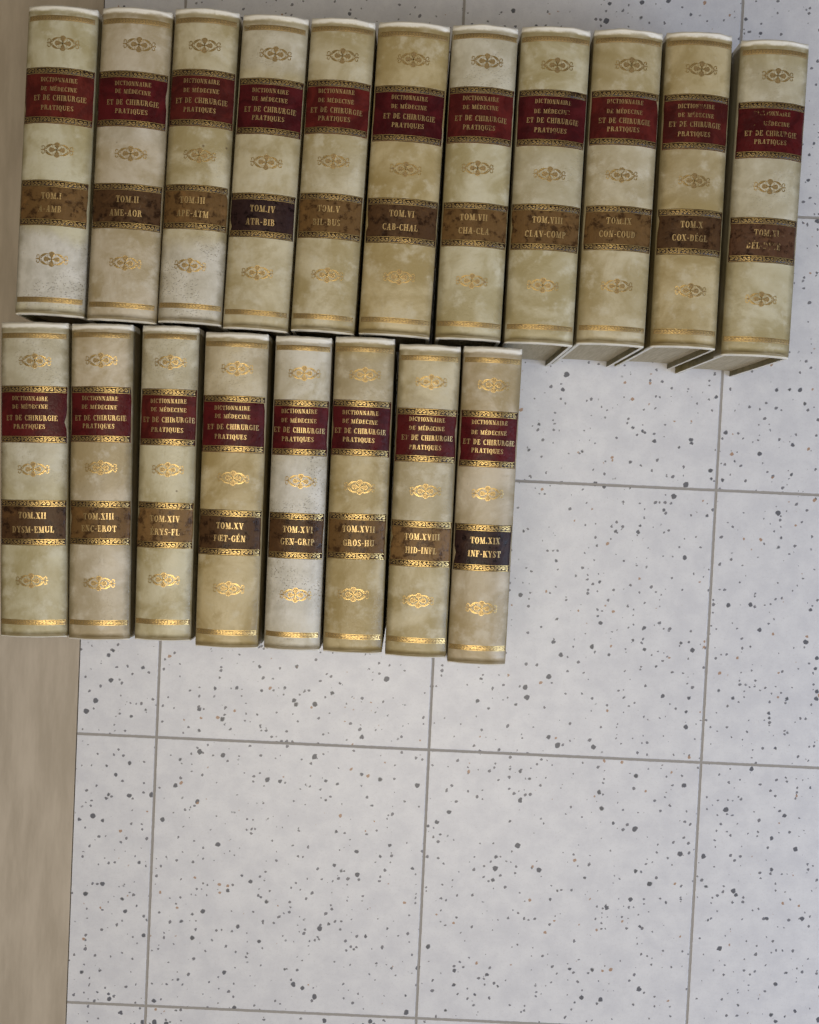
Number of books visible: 19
